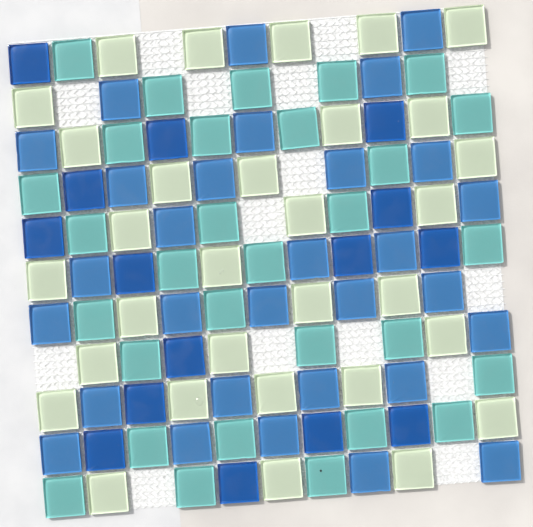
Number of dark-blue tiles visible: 15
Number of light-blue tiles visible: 30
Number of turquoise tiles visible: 30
